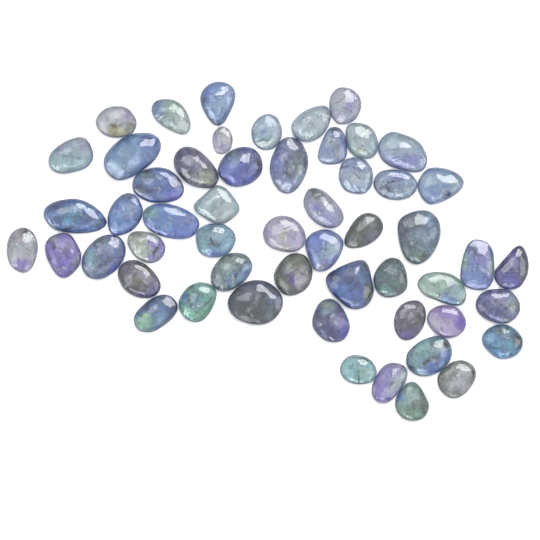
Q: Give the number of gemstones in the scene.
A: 54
